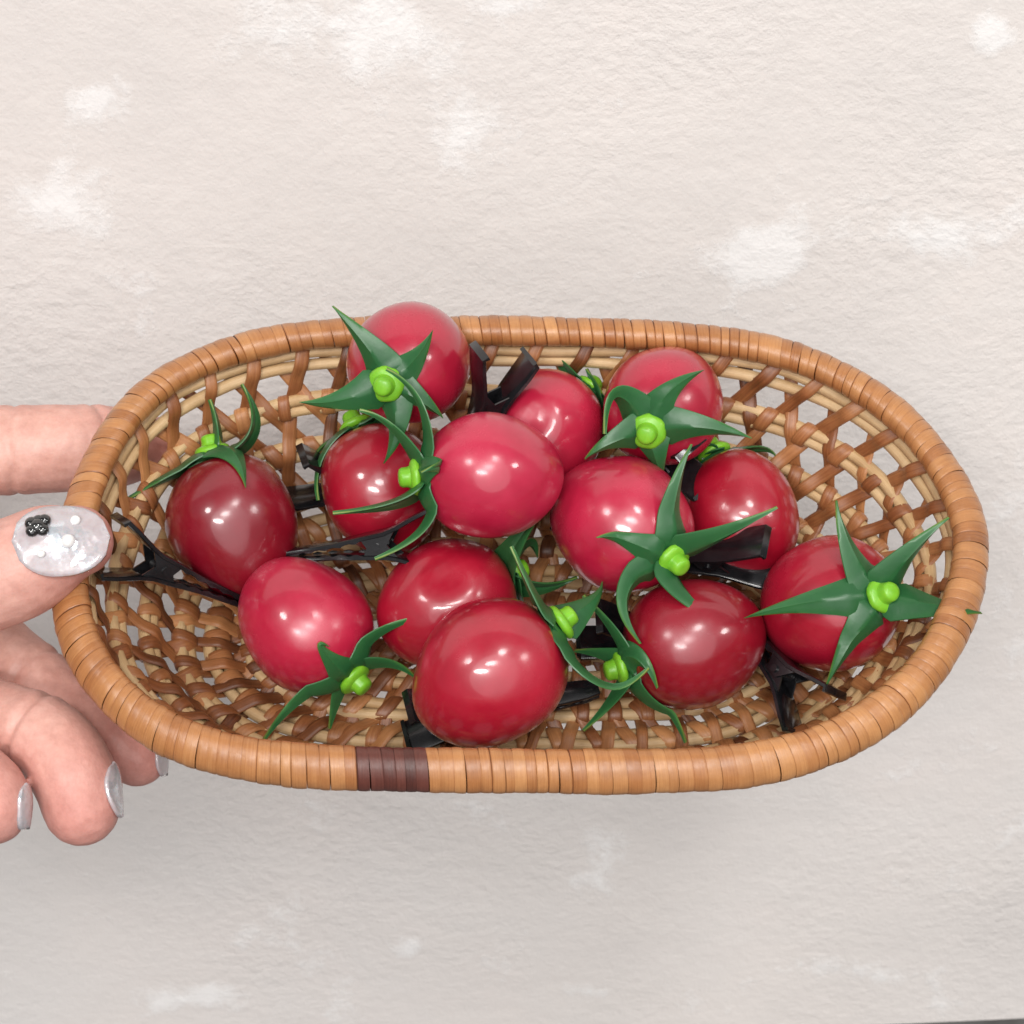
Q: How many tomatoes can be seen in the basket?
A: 13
